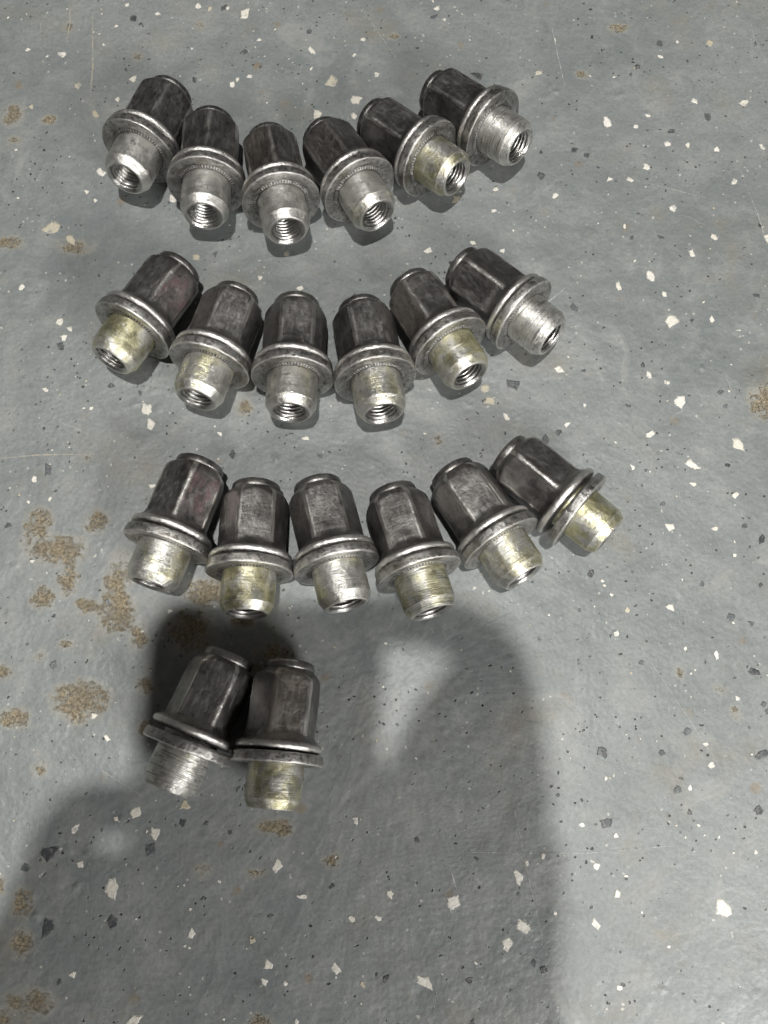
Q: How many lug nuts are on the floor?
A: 20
